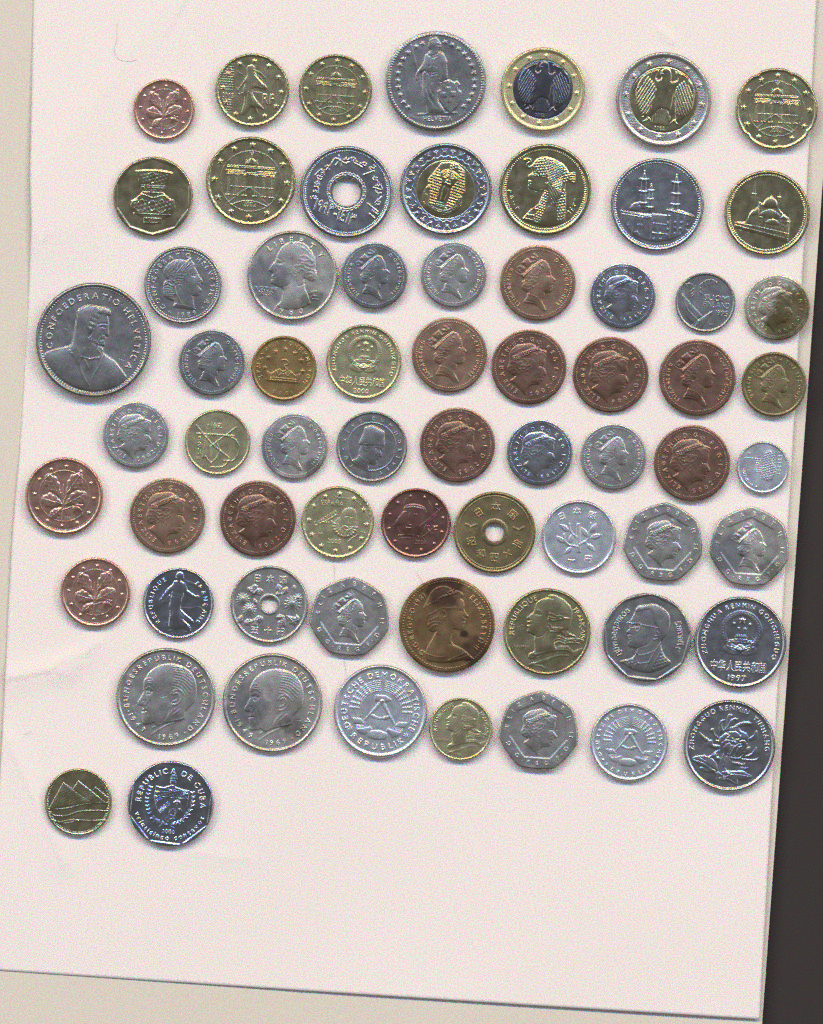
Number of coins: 66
